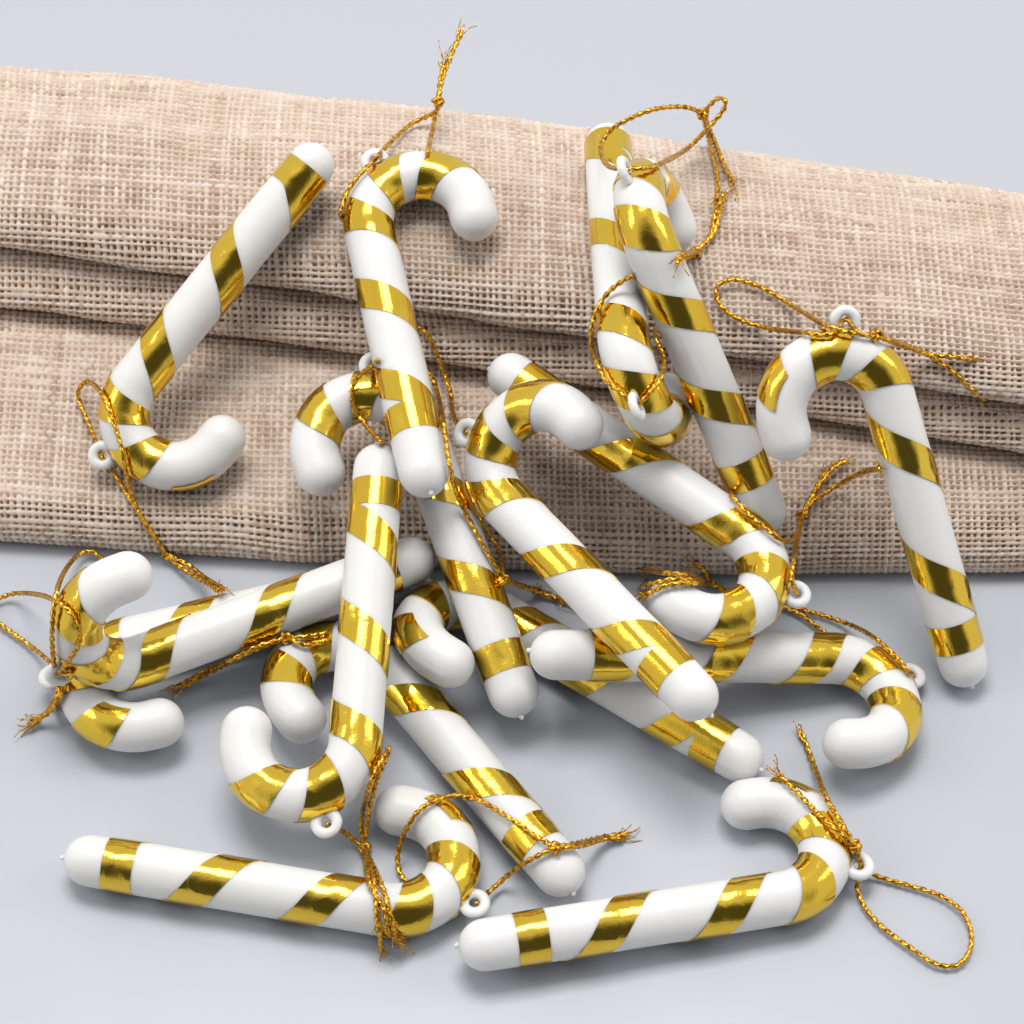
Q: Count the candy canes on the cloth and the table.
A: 16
